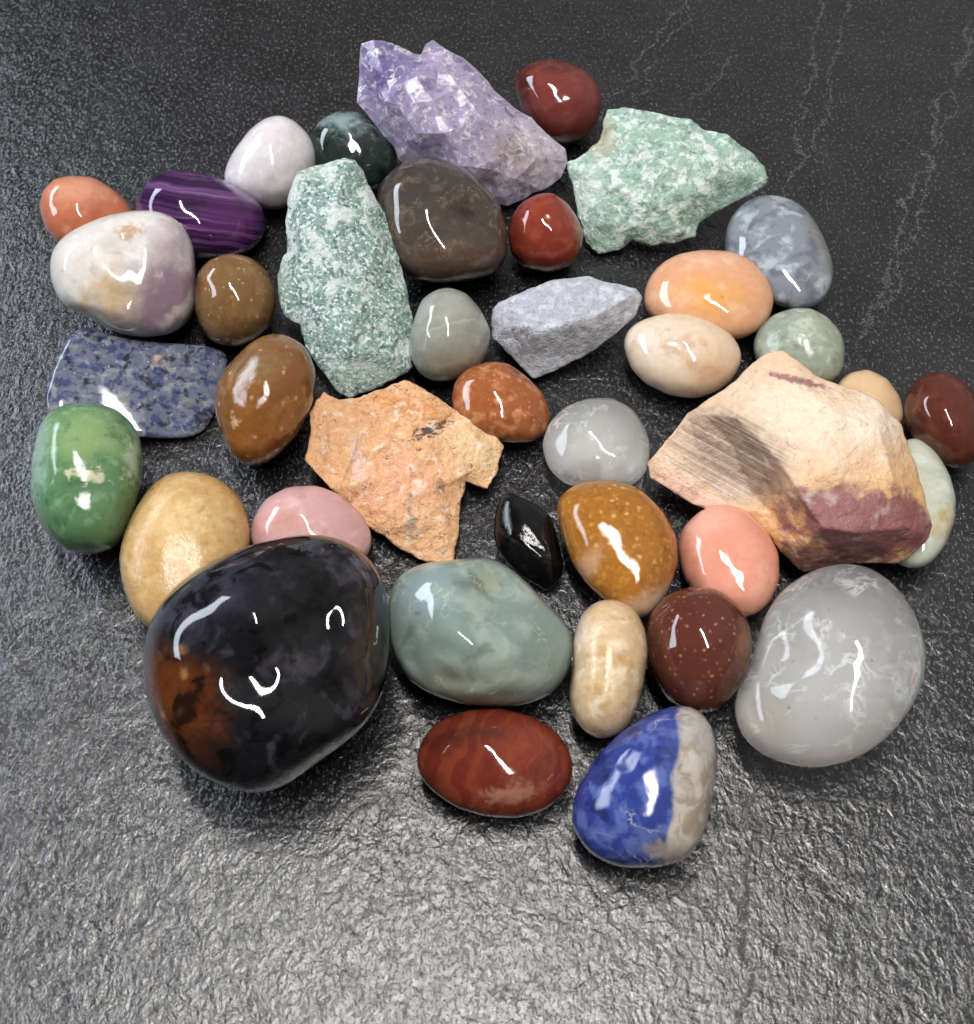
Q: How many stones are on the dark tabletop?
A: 40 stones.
